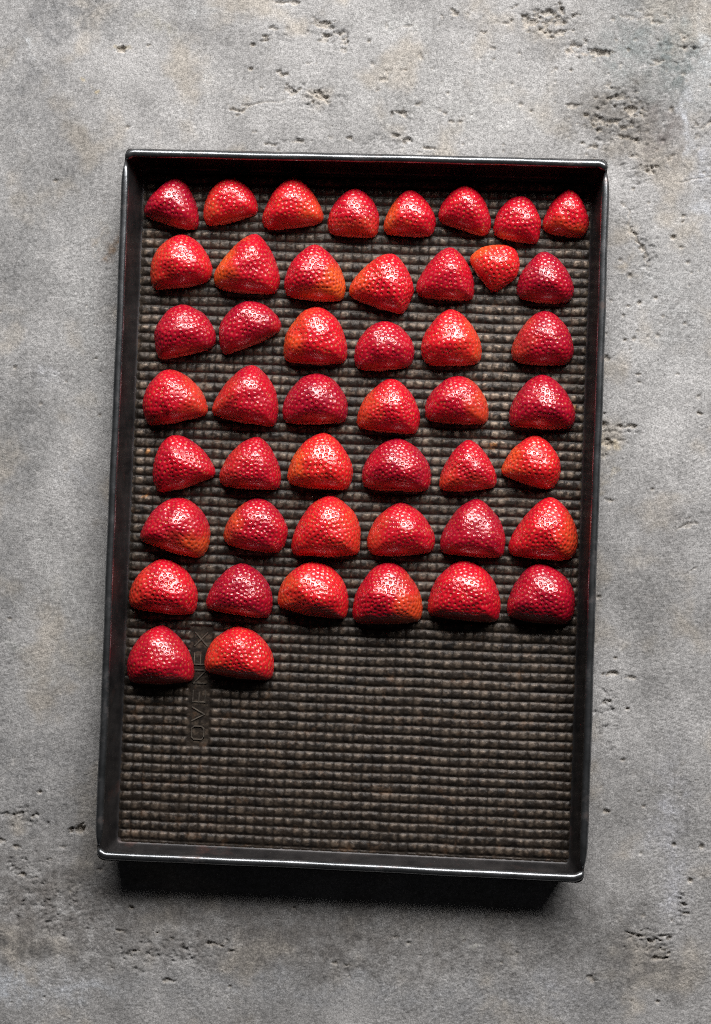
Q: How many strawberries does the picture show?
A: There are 47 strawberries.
